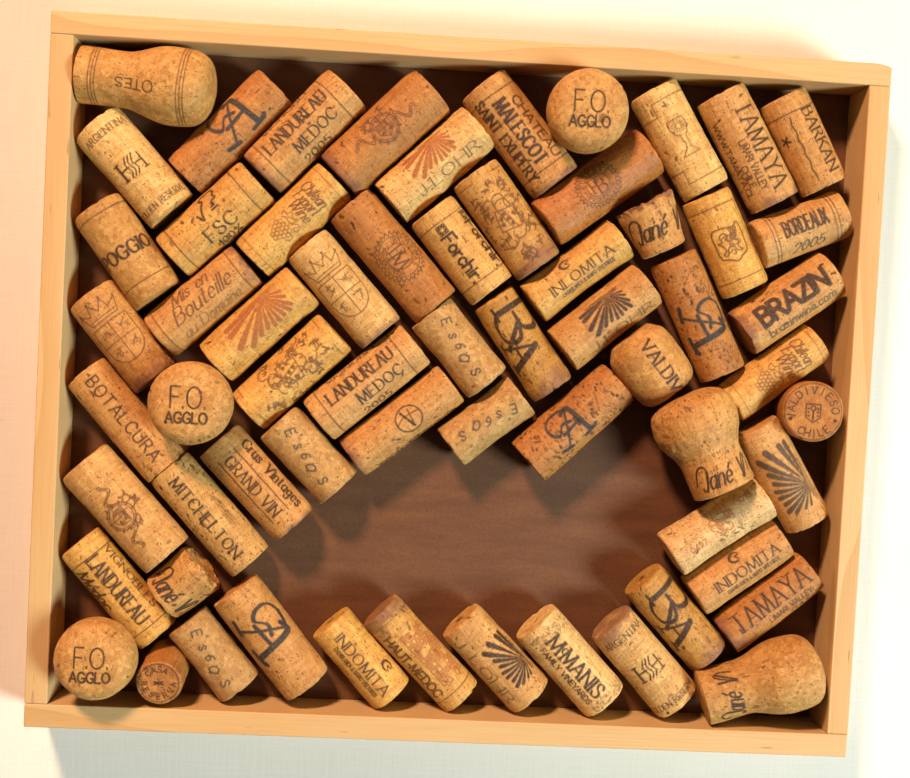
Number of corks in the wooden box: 63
